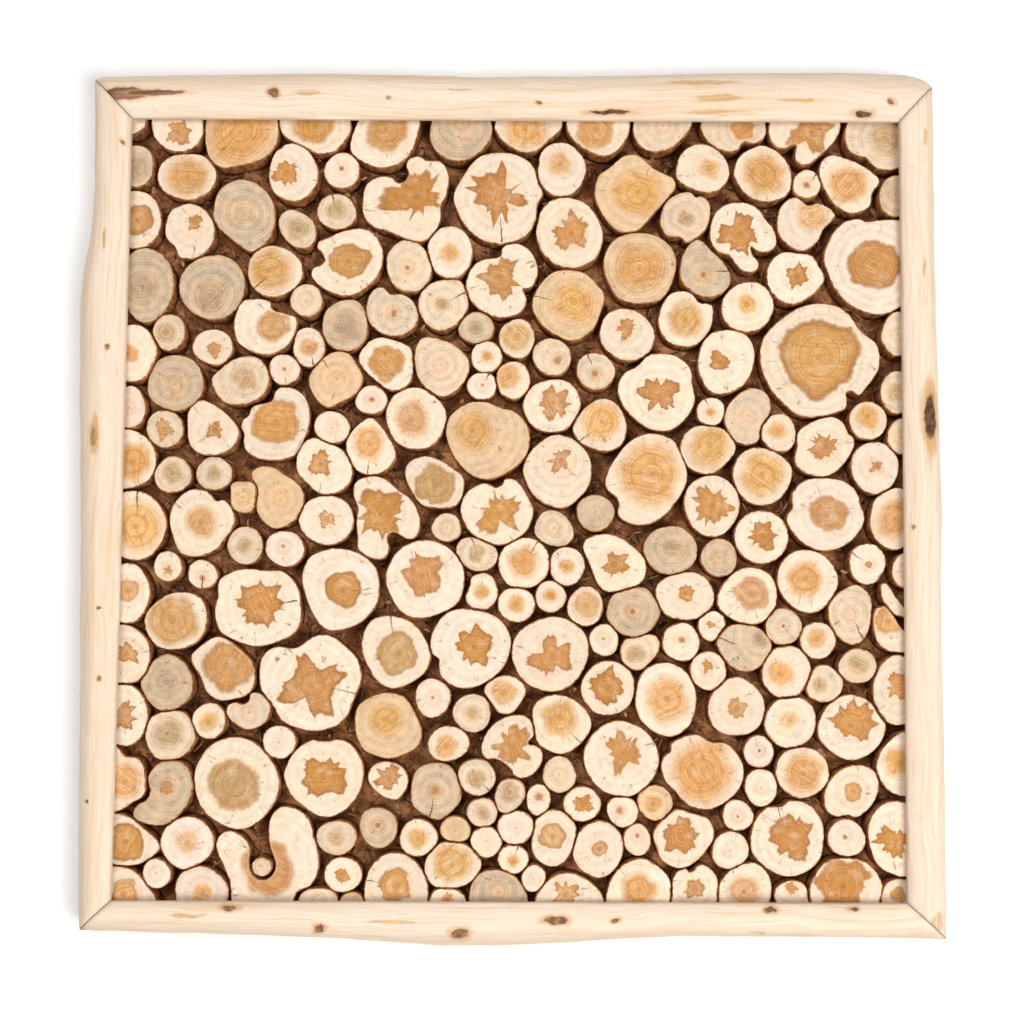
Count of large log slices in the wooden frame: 143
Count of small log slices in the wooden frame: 97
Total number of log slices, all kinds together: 240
